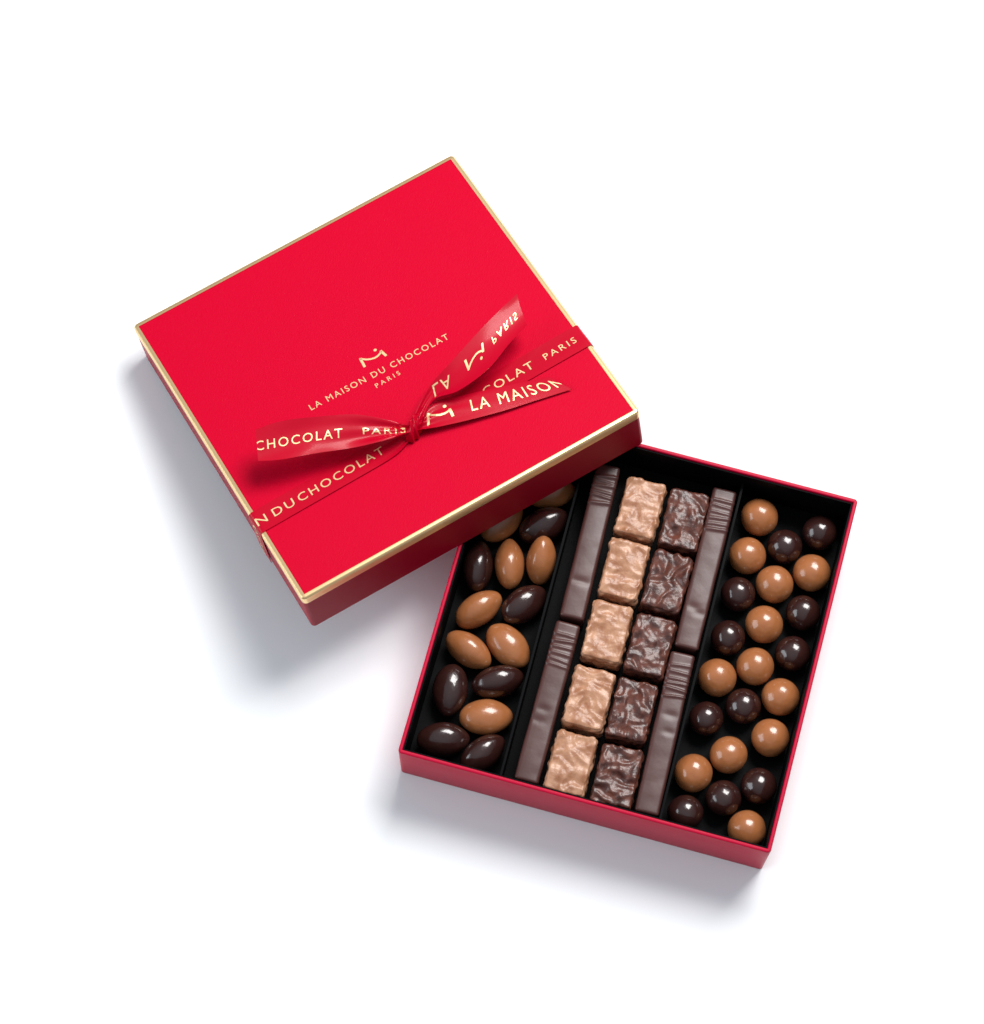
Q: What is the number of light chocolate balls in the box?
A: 12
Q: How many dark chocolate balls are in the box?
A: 11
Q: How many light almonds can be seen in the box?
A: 8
